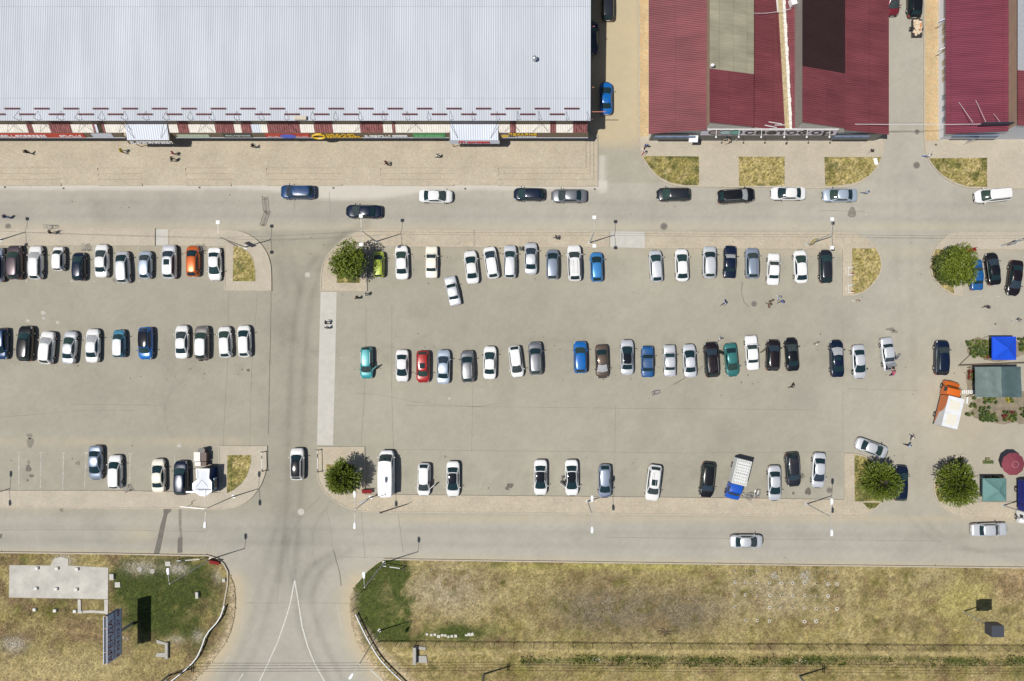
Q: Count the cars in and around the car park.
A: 101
